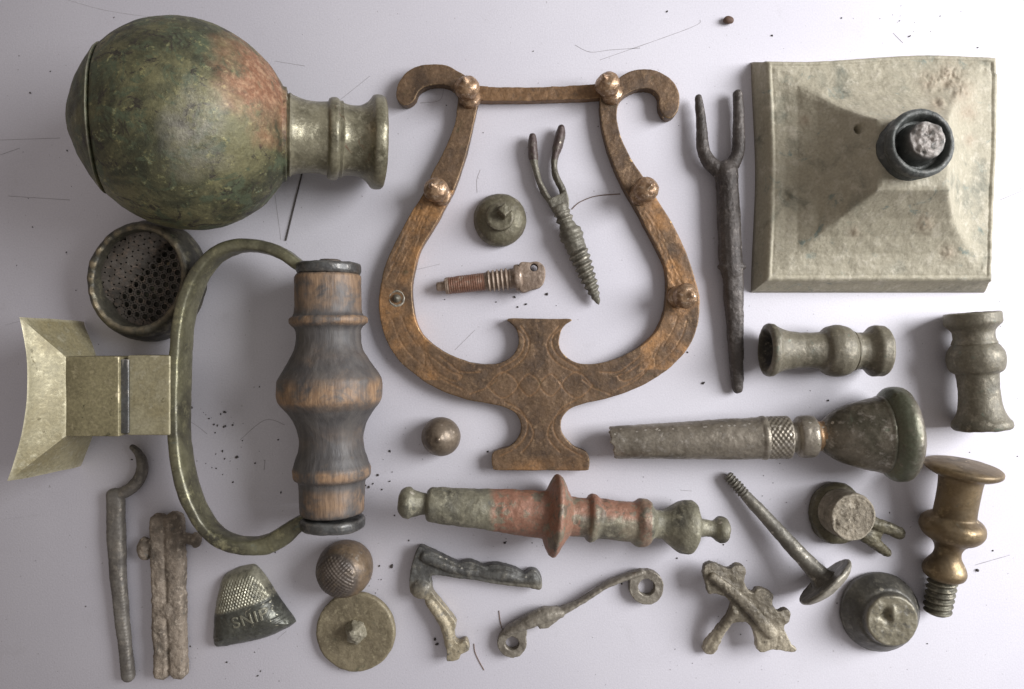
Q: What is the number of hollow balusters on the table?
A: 2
